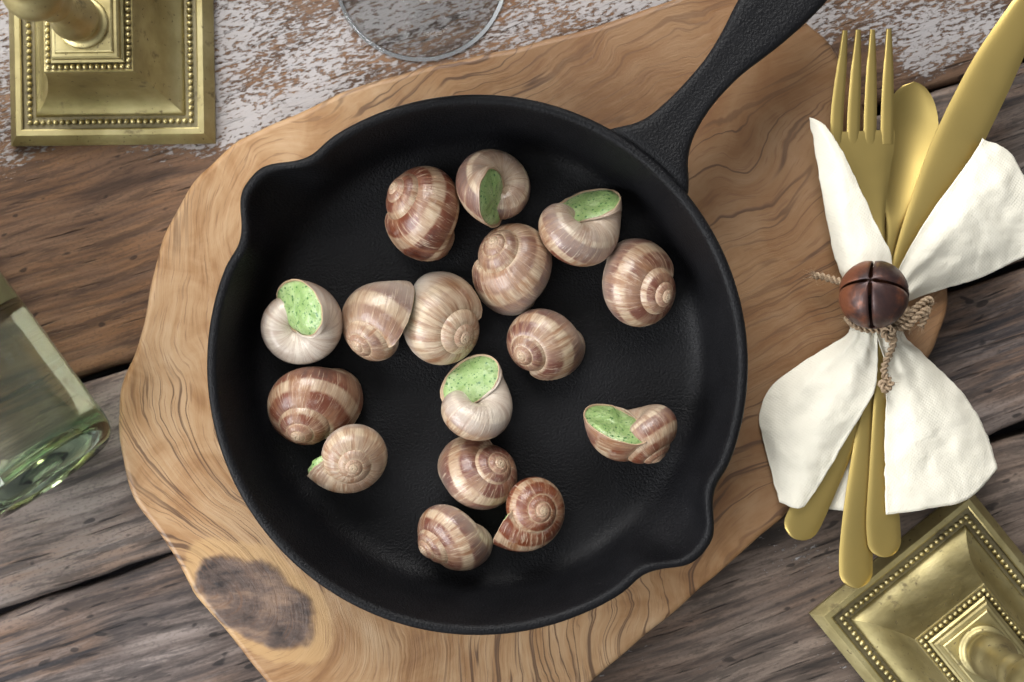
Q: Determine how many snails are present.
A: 16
